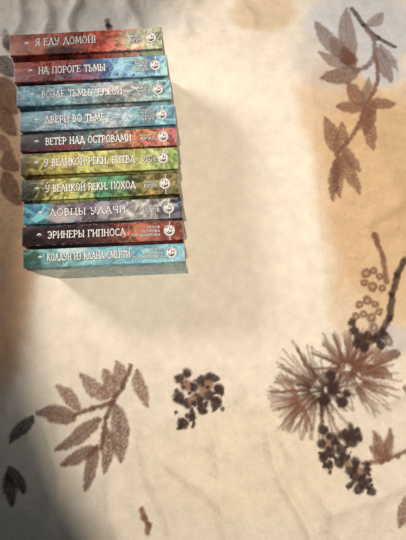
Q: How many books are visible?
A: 10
